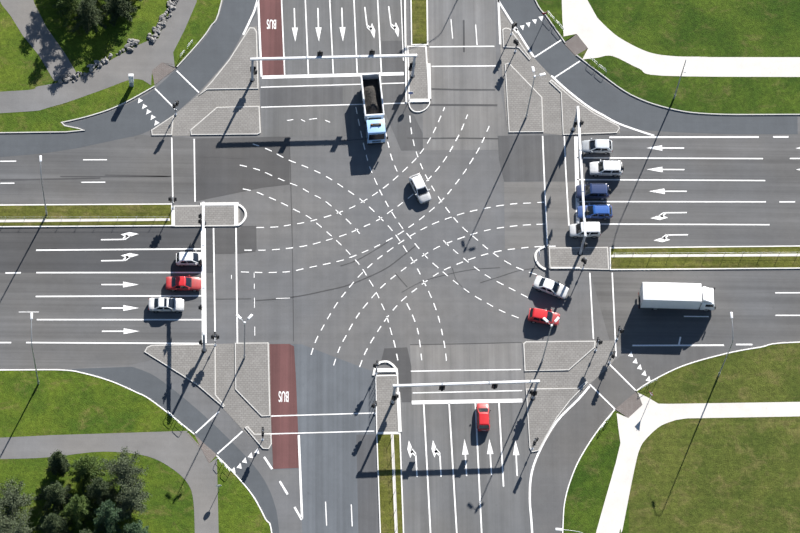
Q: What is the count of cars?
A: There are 12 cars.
